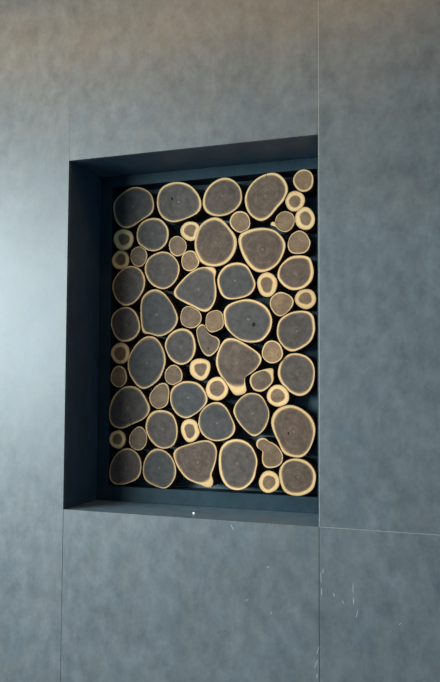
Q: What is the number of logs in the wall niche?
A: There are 63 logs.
